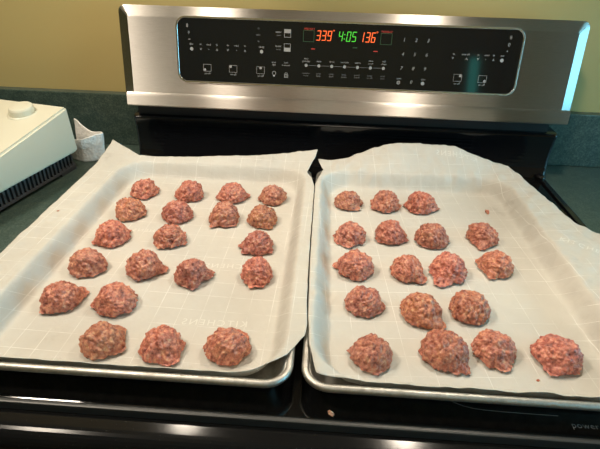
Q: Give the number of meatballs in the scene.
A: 38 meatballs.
